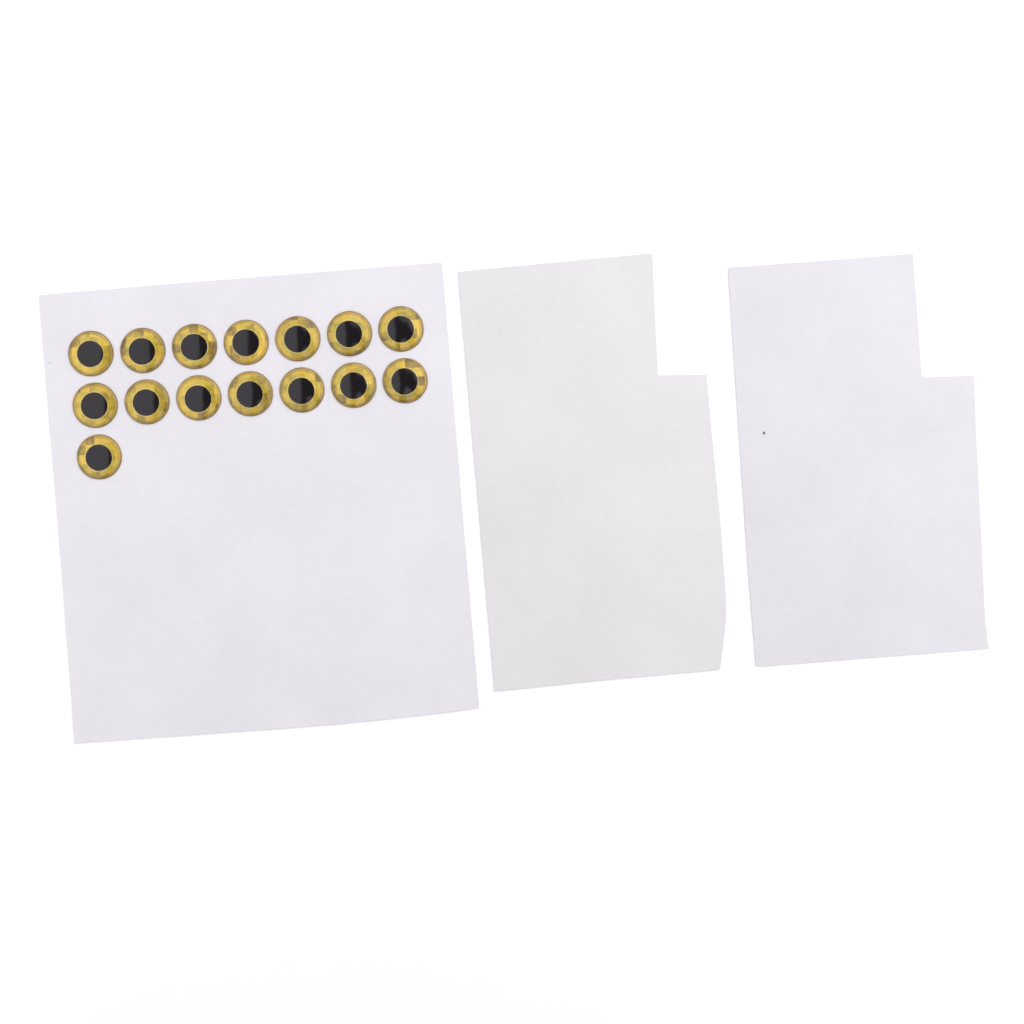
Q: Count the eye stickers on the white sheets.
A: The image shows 15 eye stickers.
